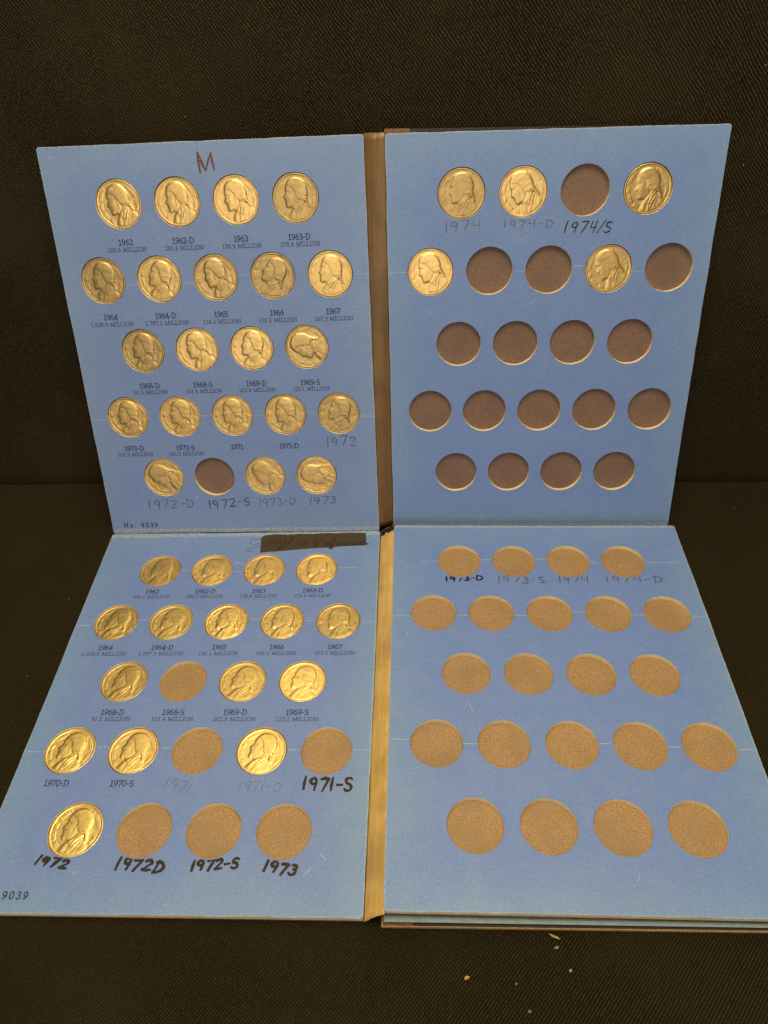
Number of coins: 42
